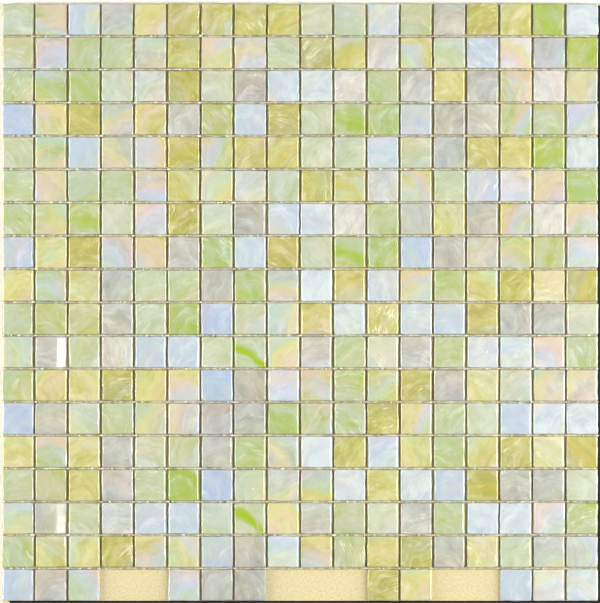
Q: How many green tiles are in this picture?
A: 103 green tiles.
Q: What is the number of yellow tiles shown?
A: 86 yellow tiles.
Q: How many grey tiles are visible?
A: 78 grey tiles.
